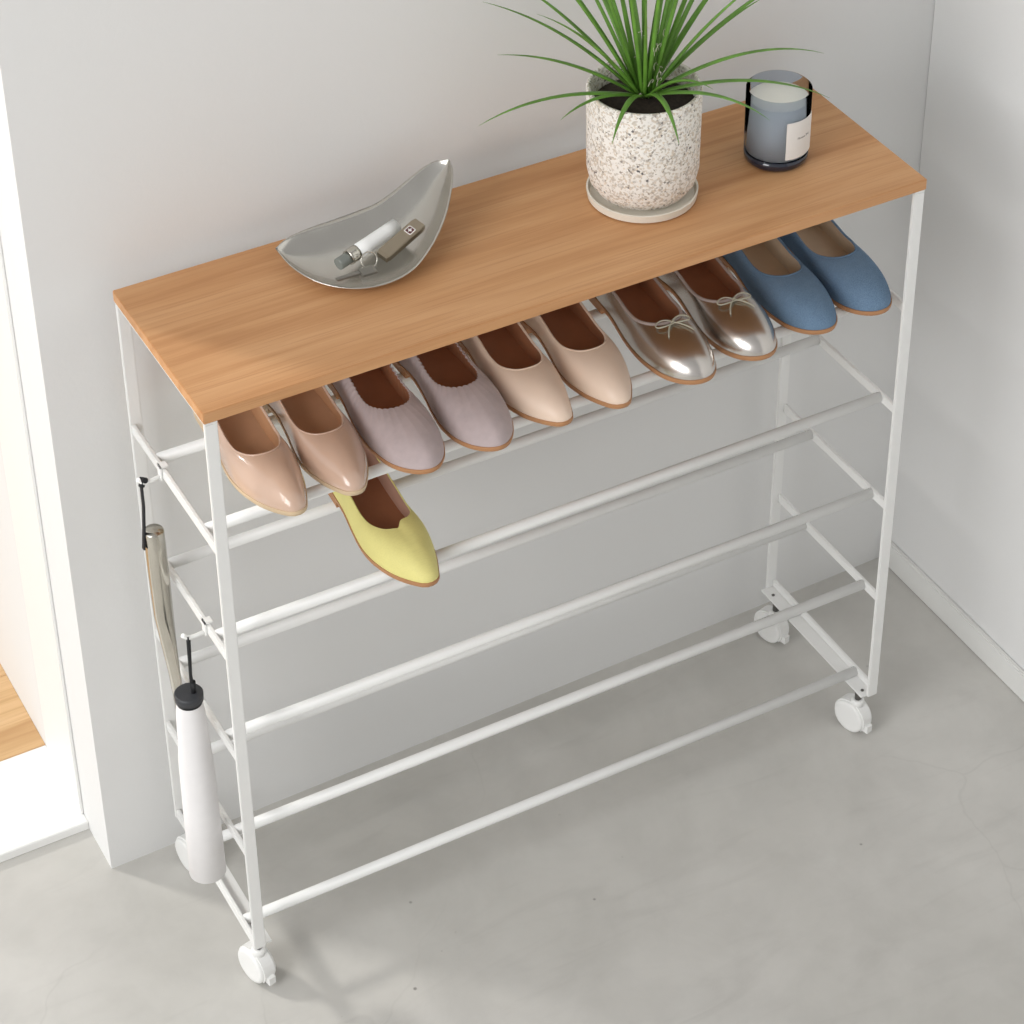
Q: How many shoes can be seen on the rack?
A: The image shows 11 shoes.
